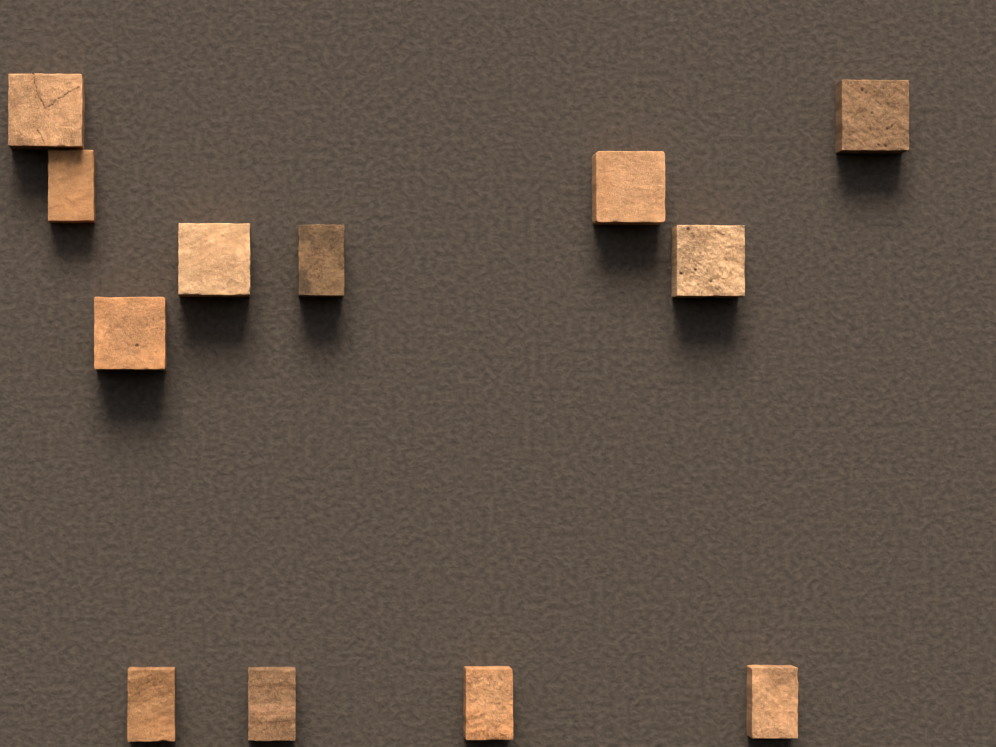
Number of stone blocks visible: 12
